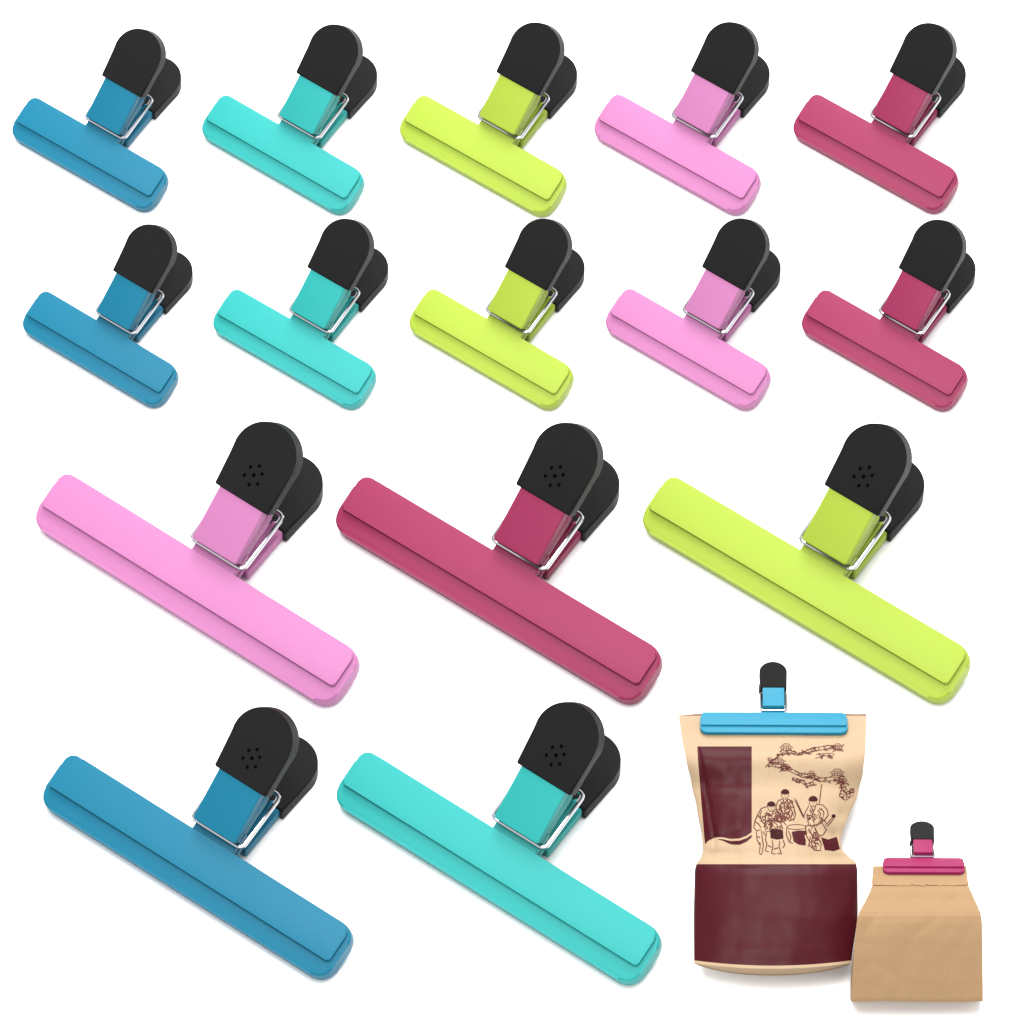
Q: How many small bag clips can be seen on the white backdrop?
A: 12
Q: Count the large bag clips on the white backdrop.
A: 5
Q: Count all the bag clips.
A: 17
